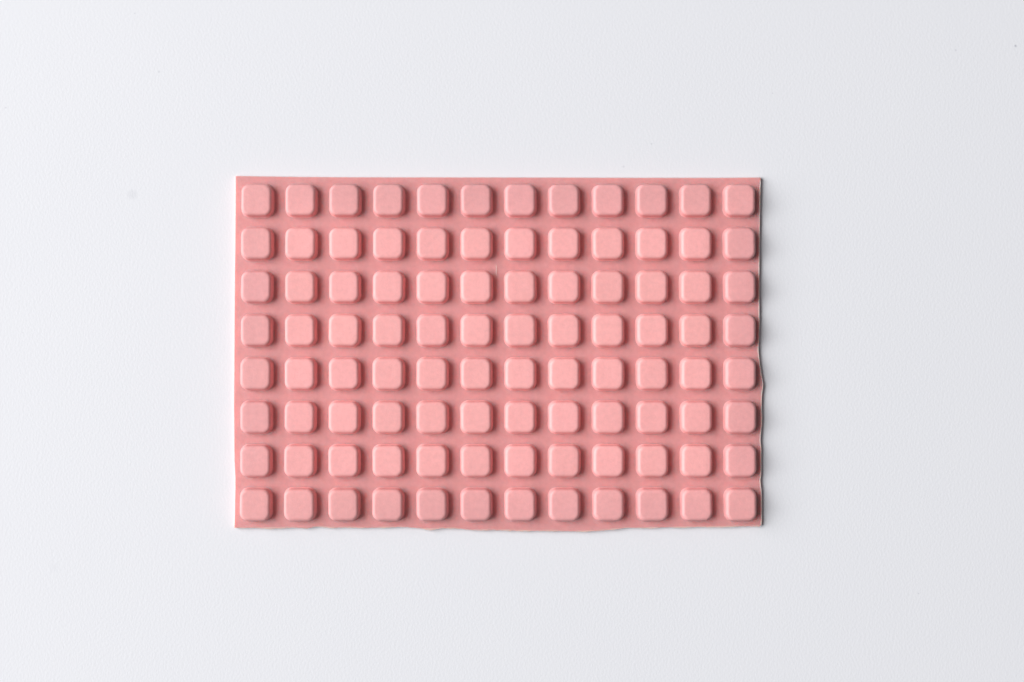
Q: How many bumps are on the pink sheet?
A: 96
